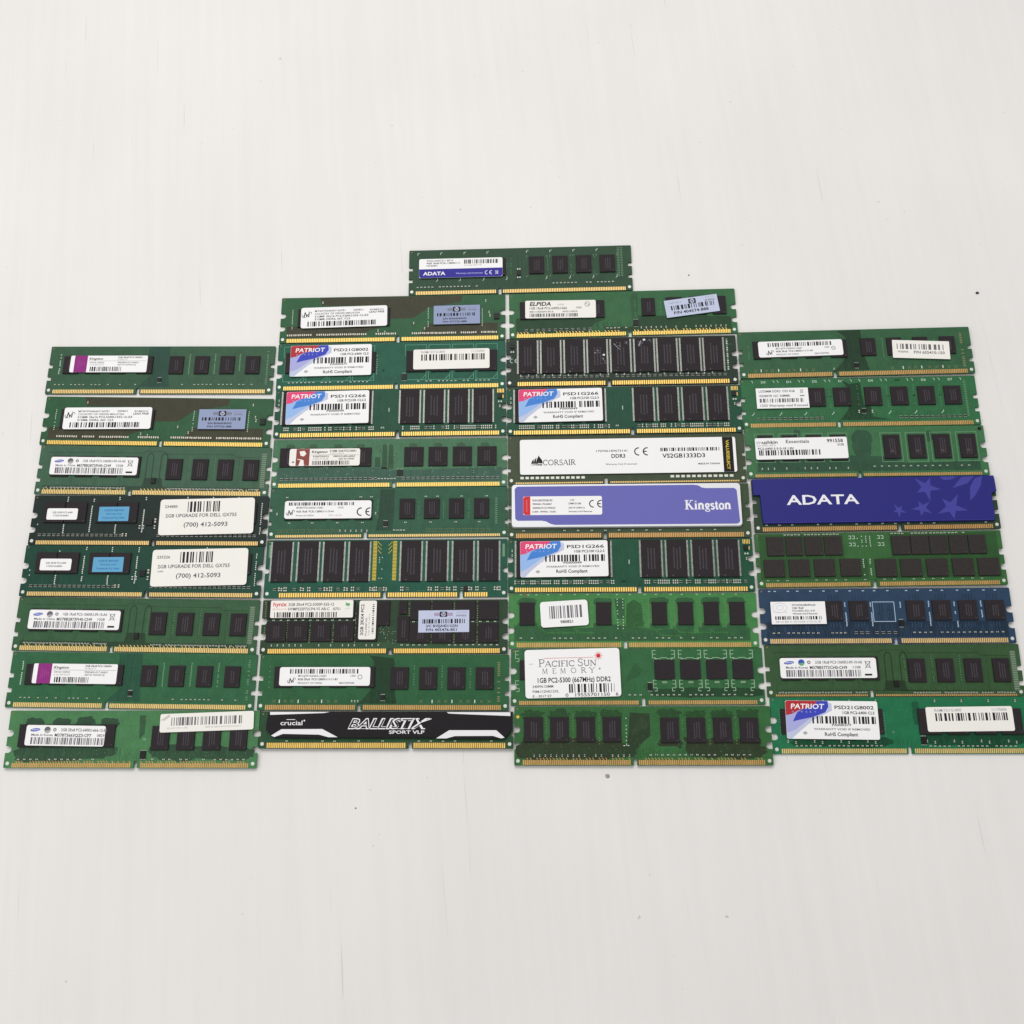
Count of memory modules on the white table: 35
